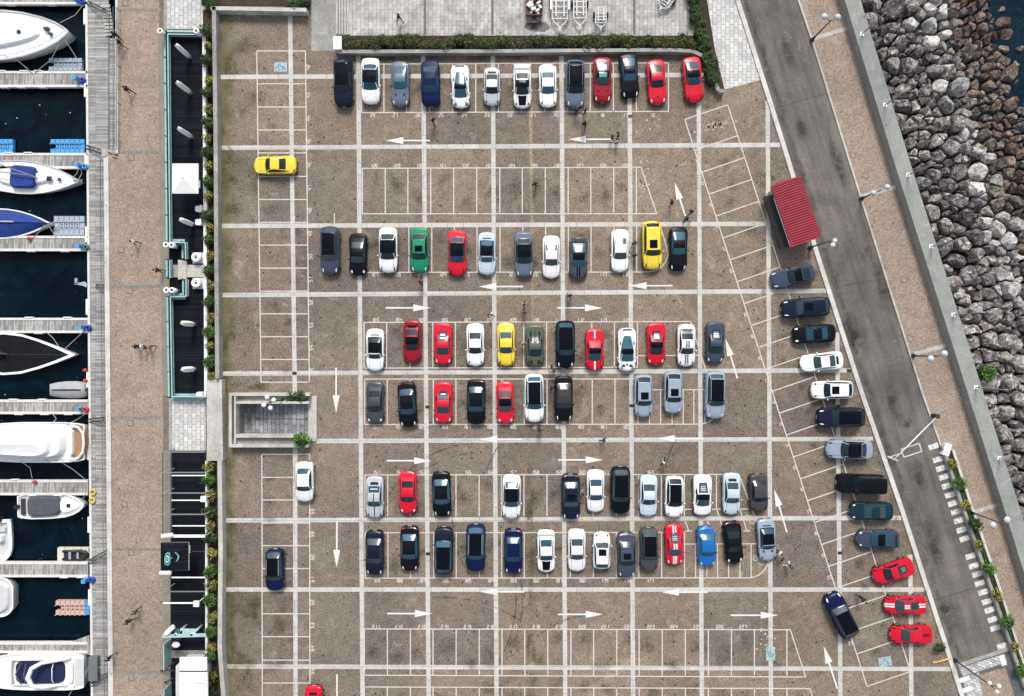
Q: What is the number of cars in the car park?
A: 91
